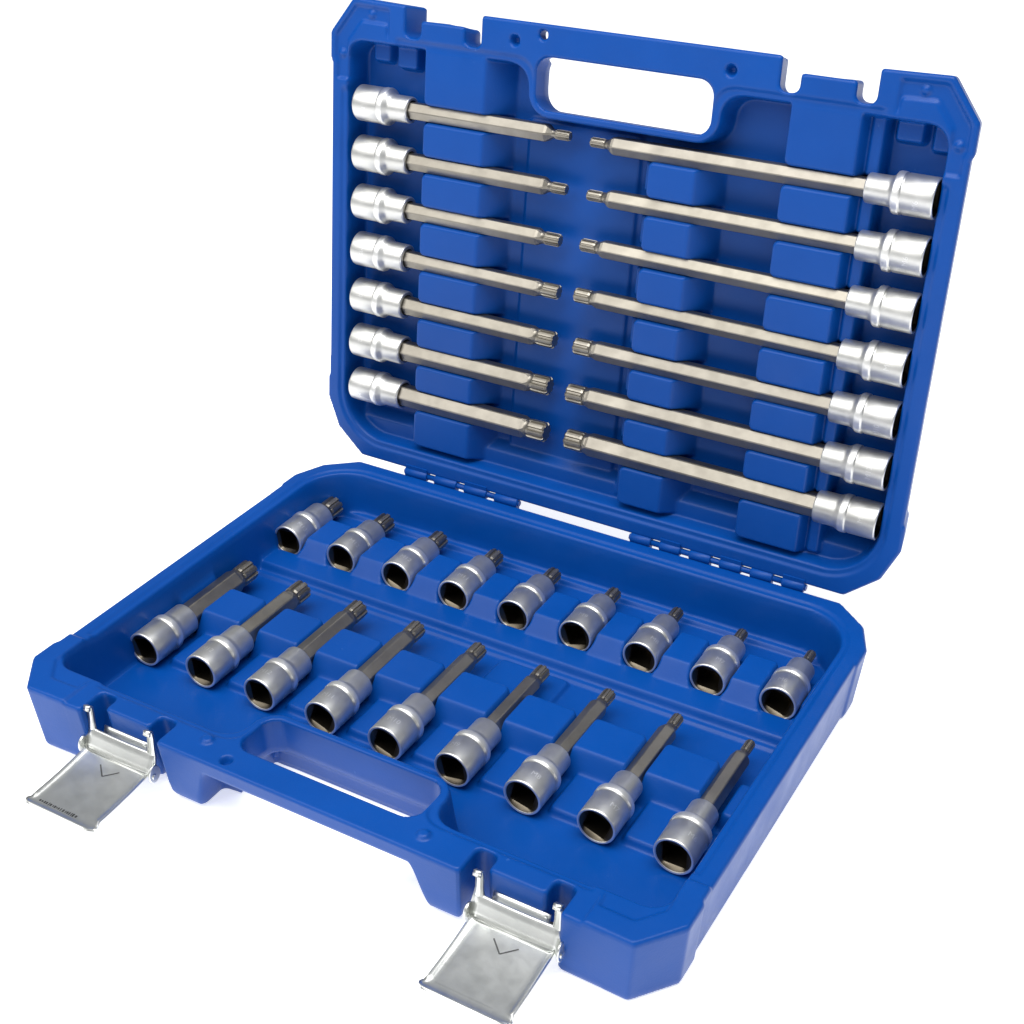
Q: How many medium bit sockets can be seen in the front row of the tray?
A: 9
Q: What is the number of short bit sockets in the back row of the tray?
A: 9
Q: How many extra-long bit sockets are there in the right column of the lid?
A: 7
